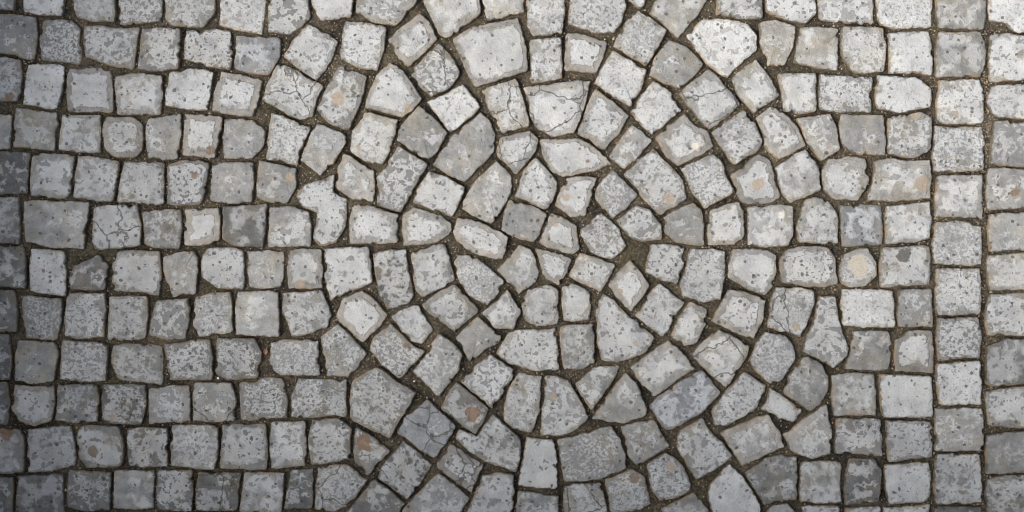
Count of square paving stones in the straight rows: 146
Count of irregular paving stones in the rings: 129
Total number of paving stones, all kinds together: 275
